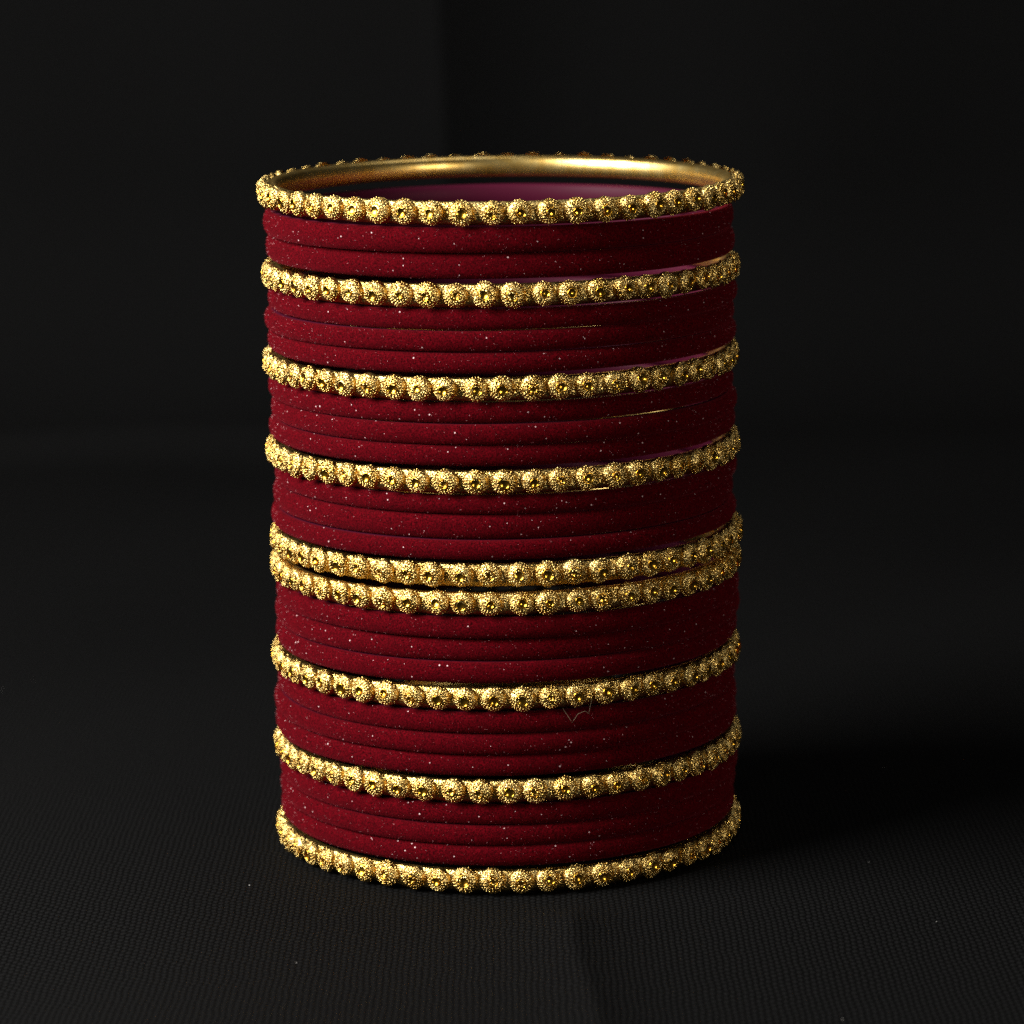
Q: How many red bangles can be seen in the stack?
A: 20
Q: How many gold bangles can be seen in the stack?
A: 9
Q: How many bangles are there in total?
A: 29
